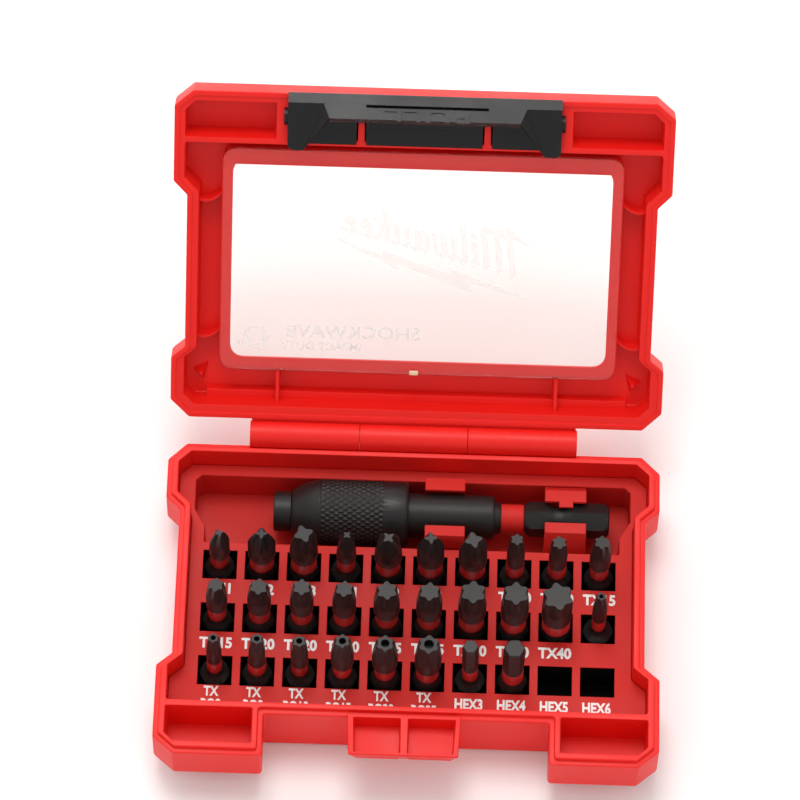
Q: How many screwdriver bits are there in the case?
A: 28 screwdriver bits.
